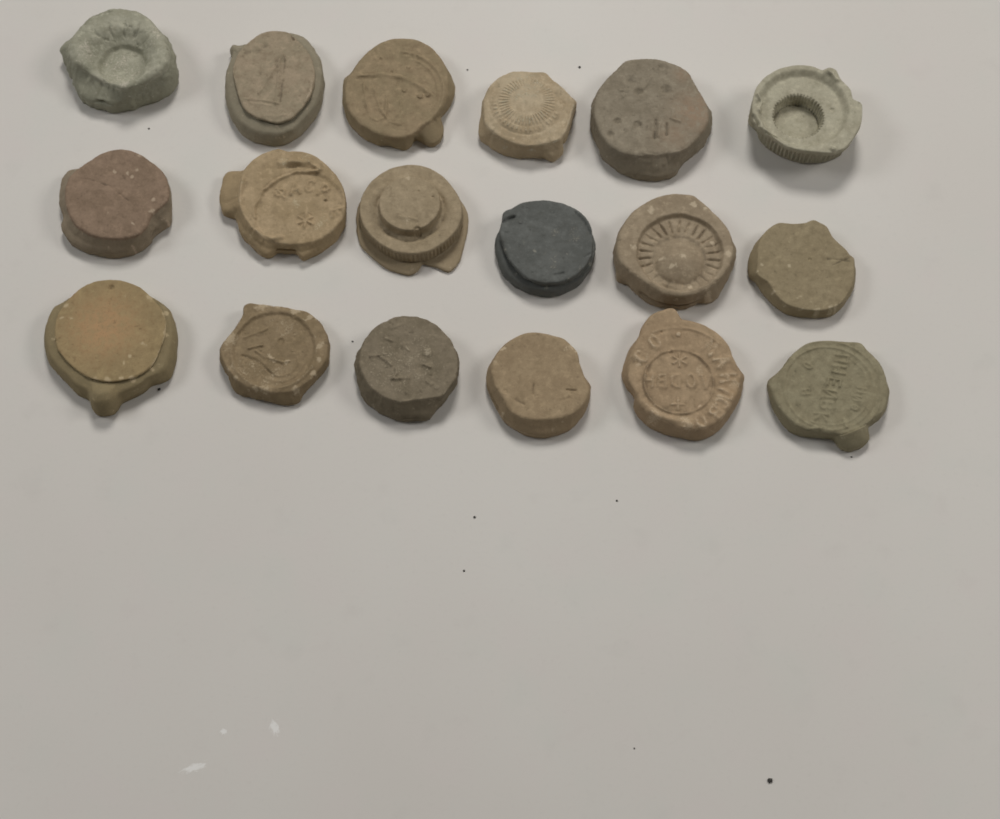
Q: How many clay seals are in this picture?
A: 18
